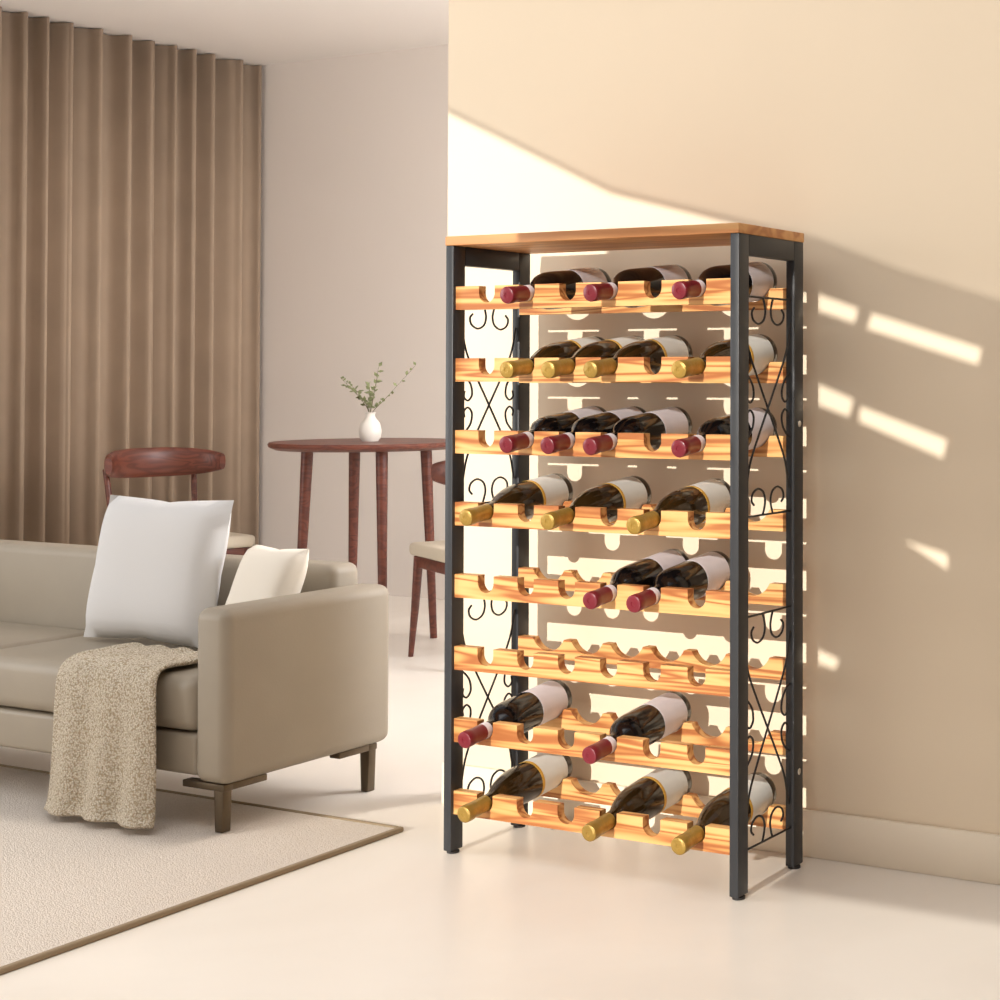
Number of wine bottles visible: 21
